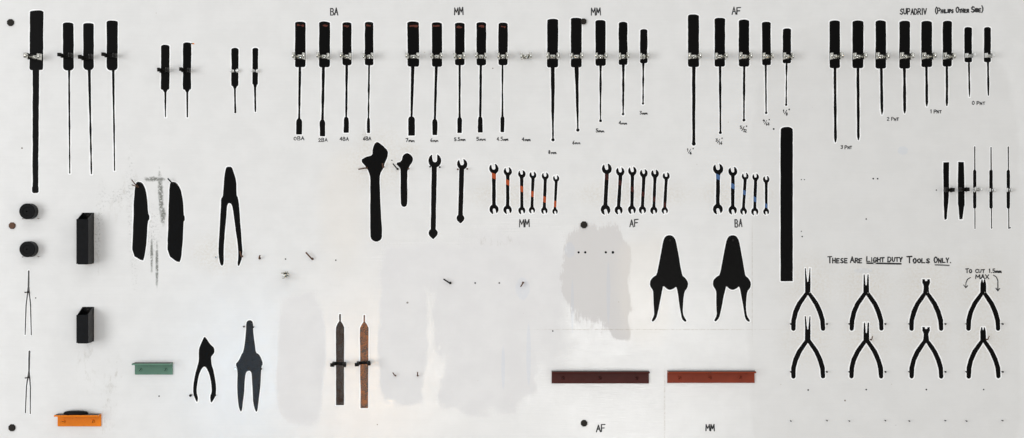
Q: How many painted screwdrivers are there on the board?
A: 35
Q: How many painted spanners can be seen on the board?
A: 21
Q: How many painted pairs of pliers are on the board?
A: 13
